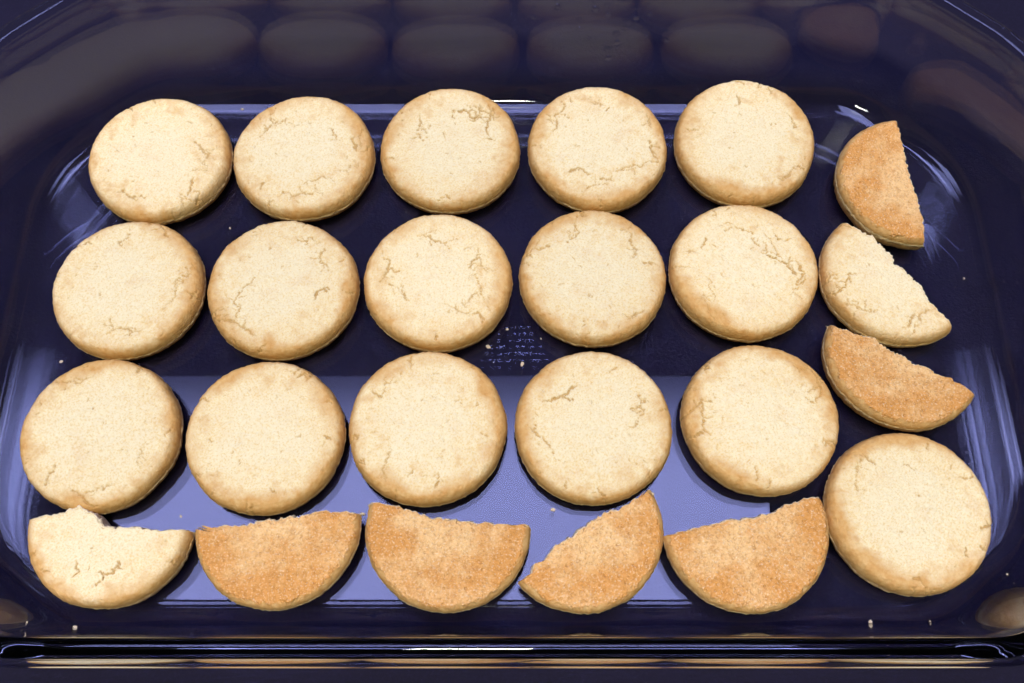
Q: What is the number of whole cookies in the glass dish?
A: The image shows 16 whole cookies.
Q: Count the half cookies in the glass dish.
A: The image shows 8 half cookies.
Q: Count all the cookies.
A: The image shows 24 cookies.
